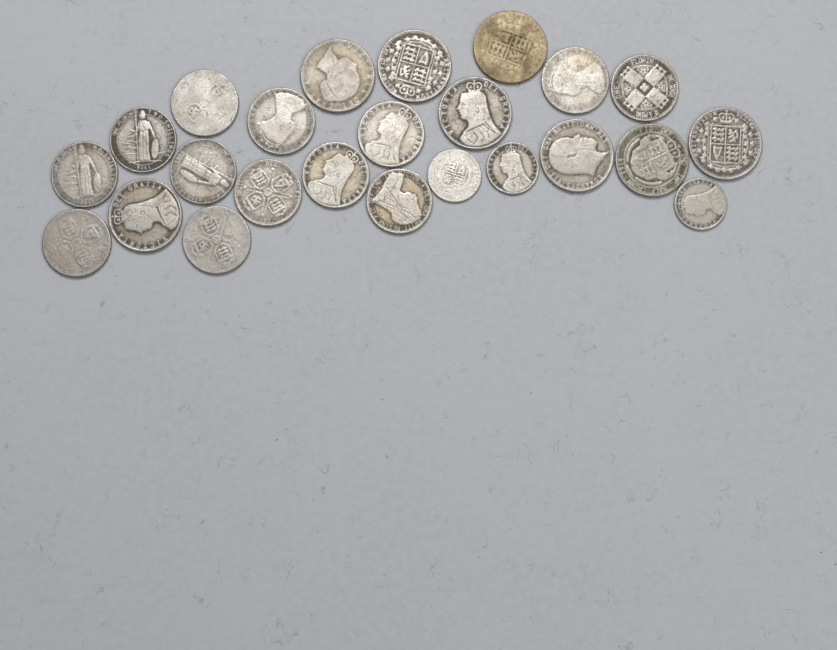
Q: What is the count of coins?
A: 24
